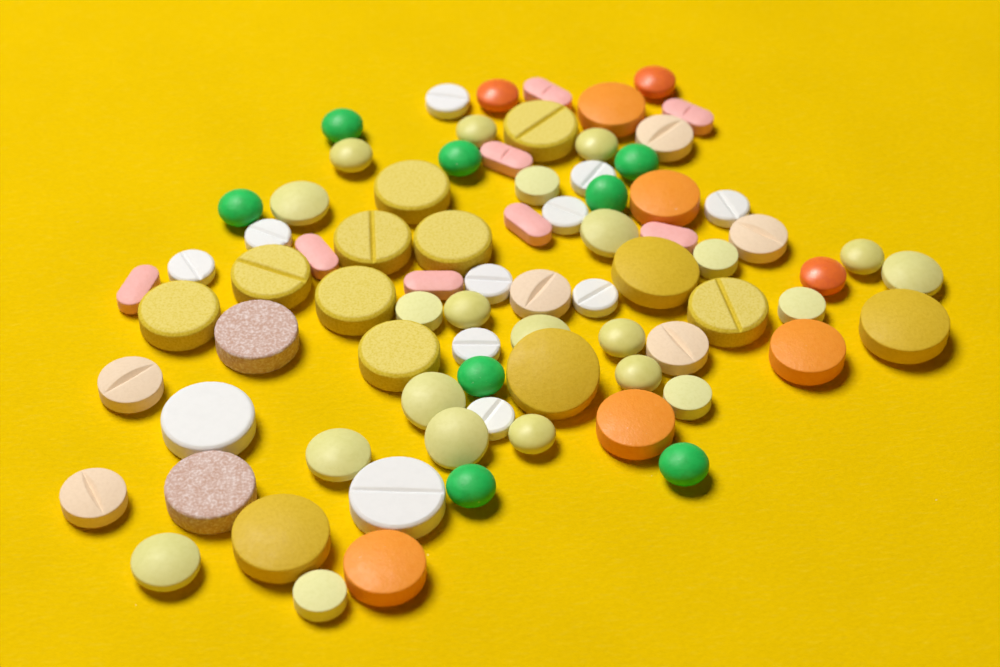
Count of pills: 79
